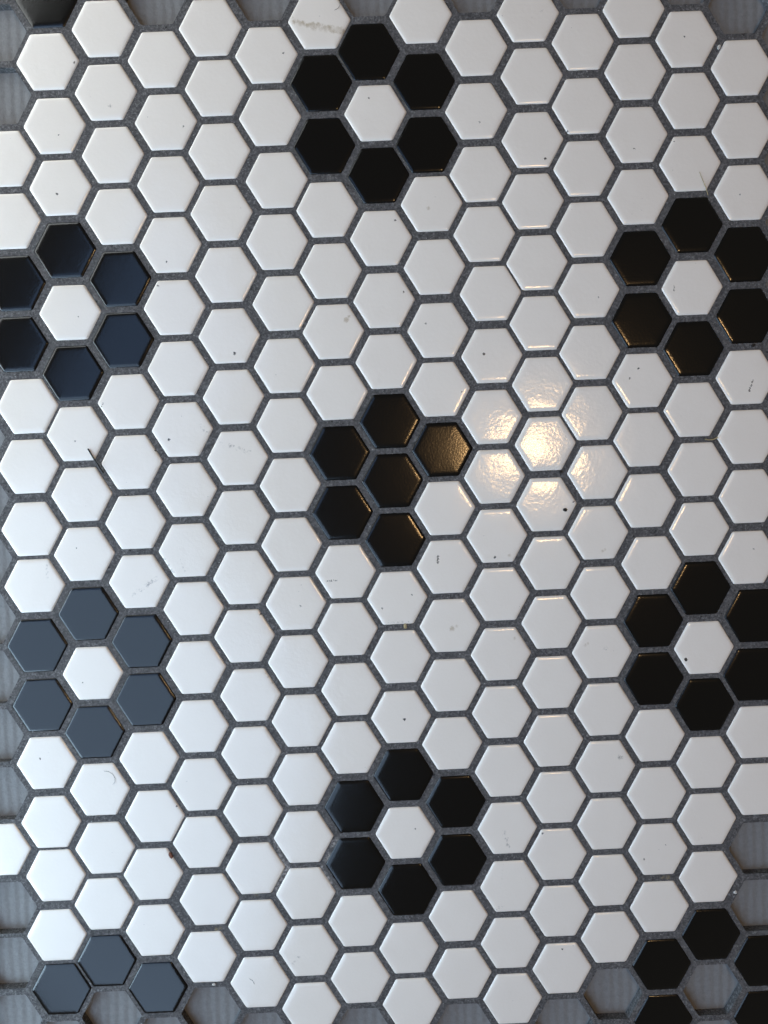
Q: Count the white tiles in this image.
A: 199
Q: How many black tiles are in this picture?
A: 51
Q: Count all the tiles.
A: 250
